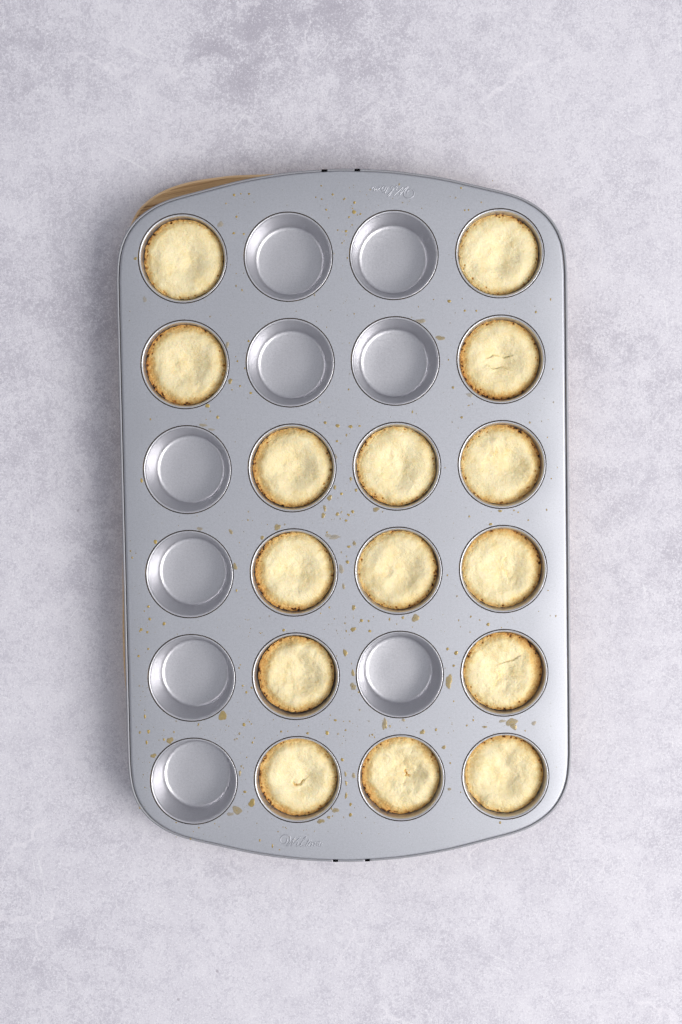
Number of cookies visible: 15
